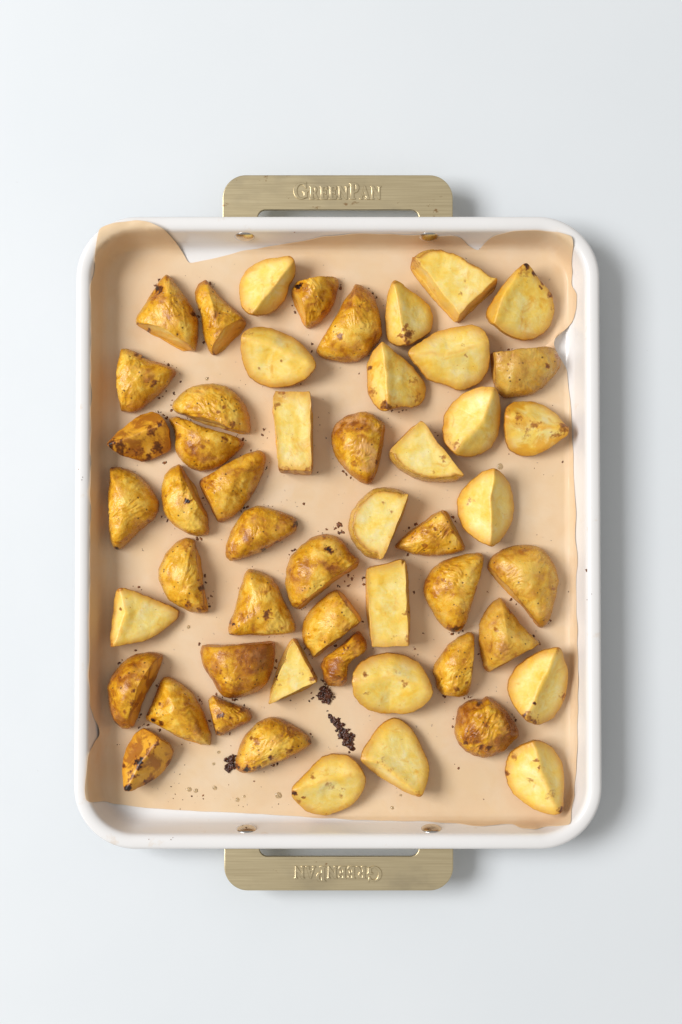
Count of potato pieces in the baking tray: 52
